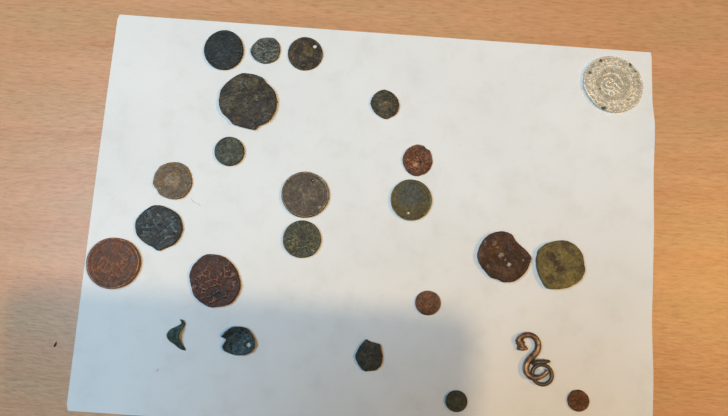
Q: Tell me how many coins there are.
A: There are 22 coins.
